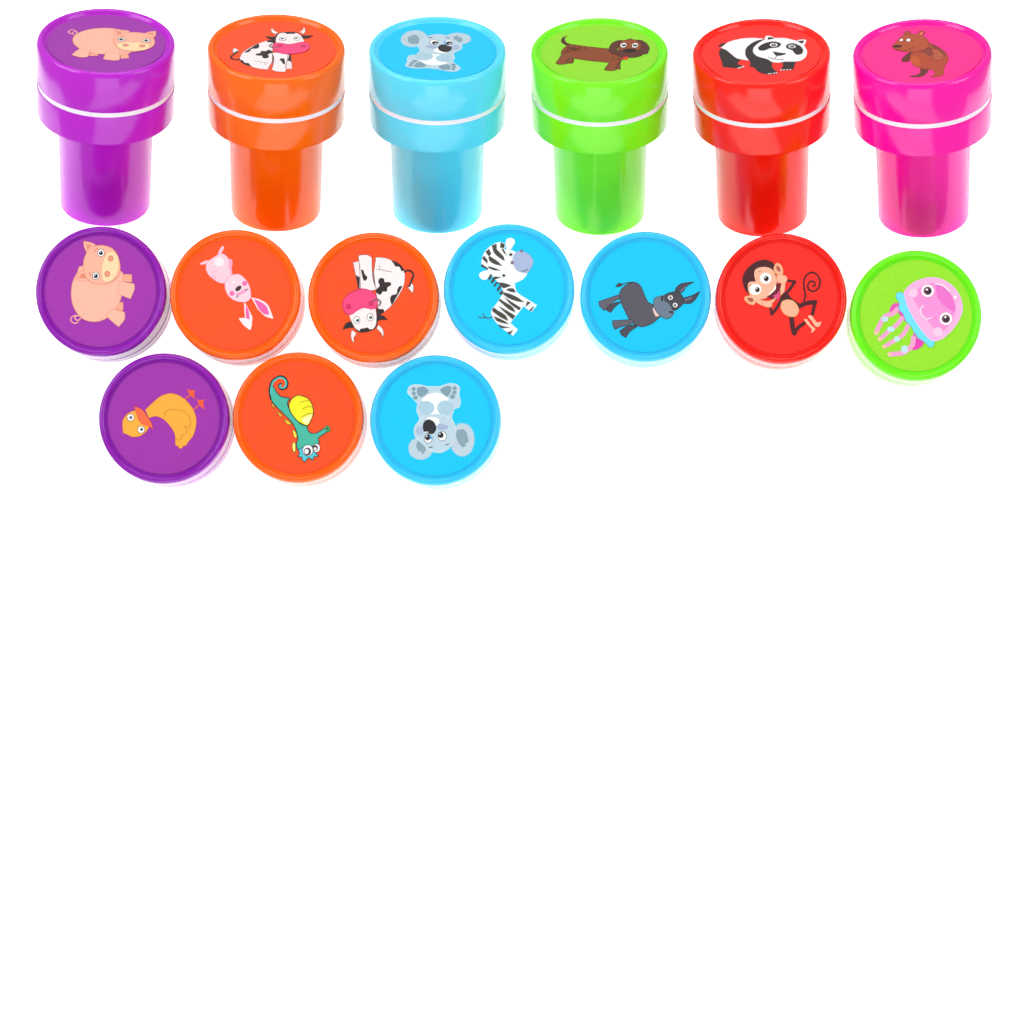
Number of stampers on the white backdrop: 16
